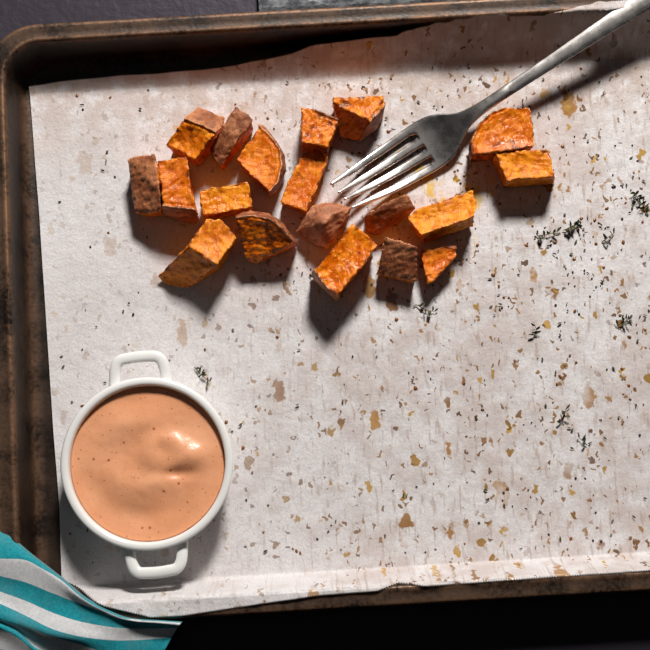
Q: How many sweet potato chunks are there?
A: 19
